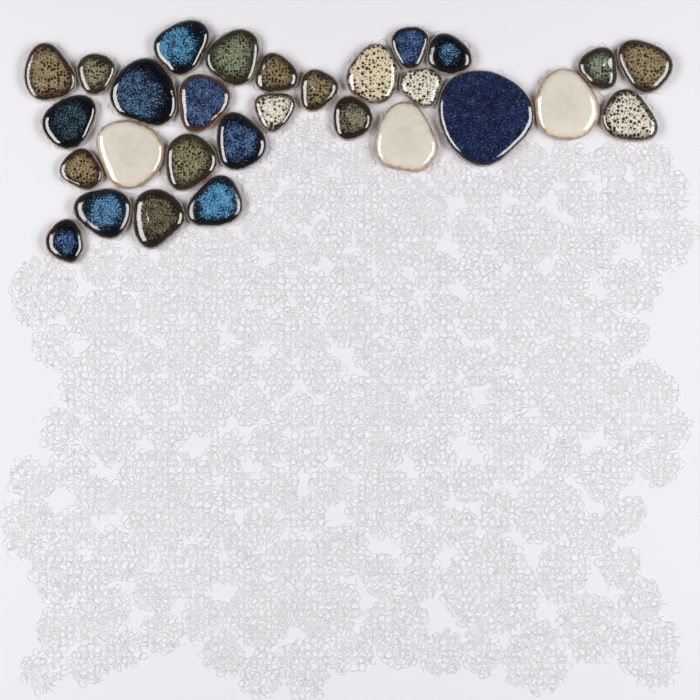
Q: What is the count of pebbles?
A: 29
